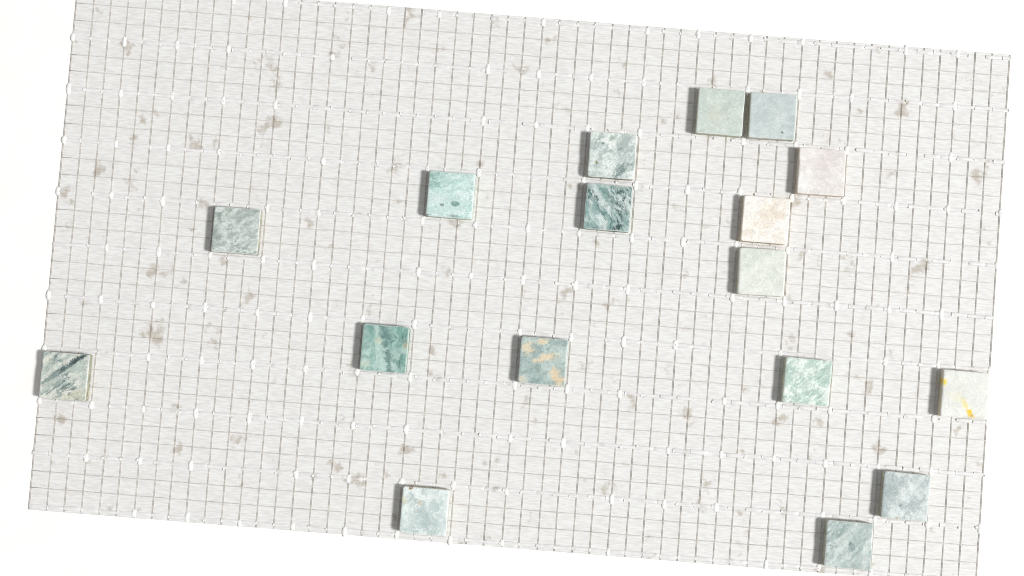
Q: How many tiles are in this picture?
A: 17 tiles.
